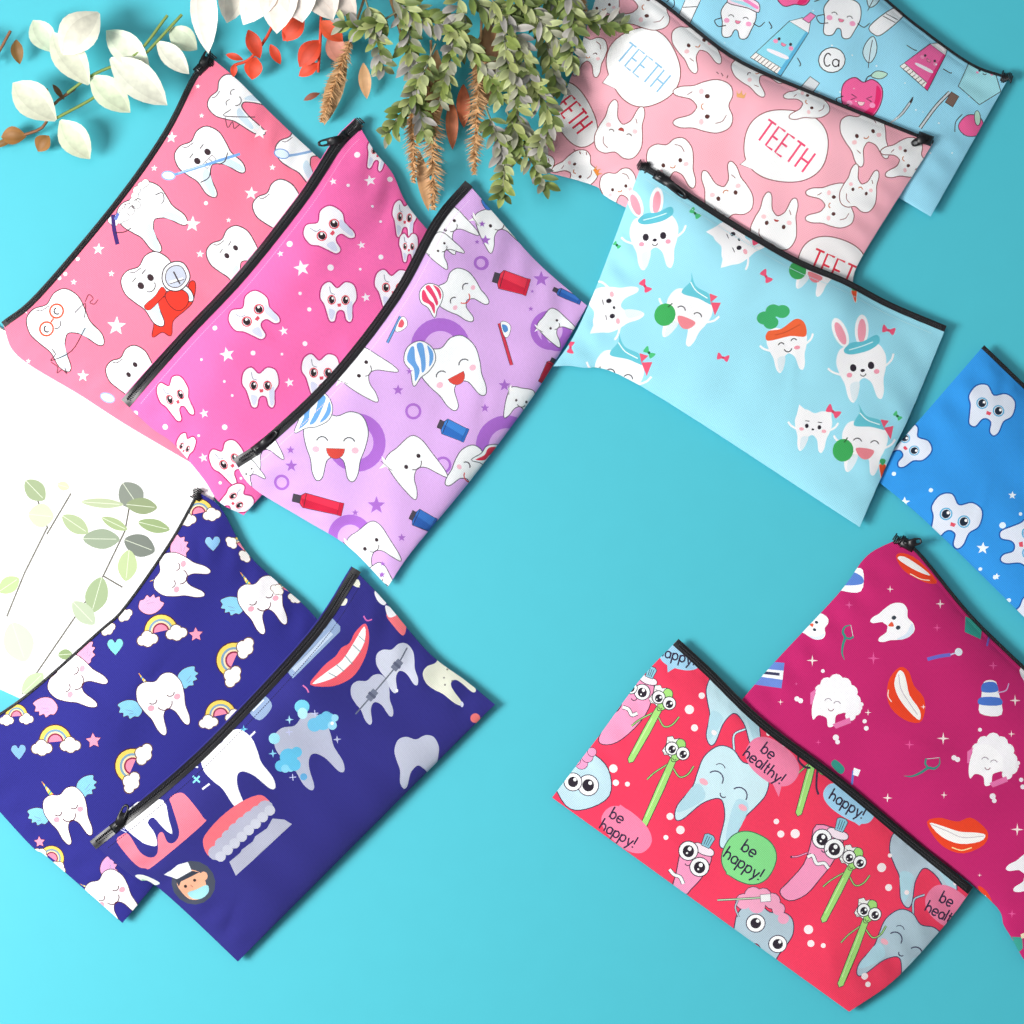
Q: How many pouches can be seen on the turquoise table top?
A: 11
